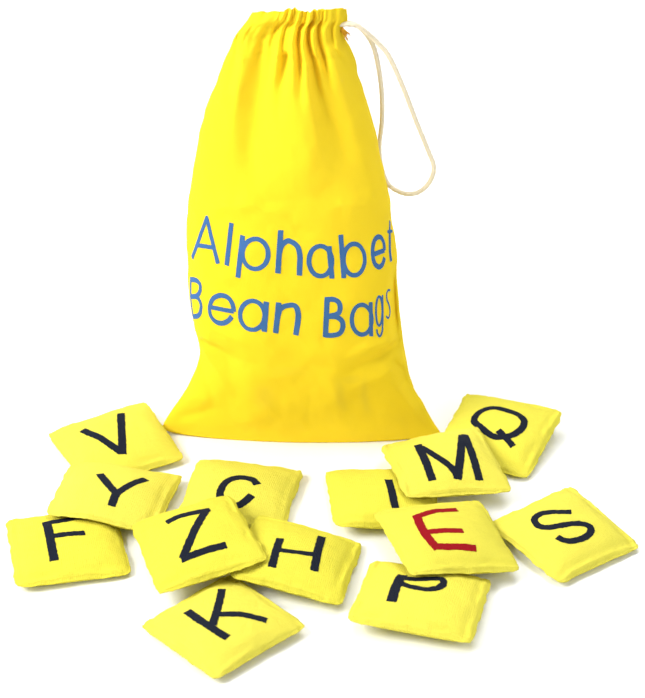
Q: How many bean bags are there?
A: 13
